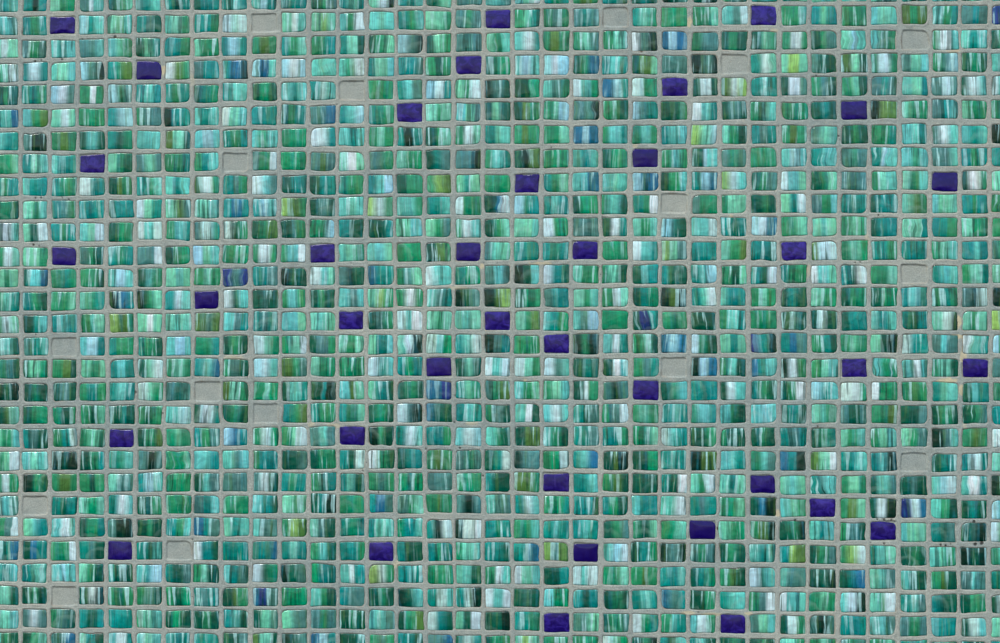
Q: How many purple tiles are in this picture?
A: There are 37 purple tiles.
